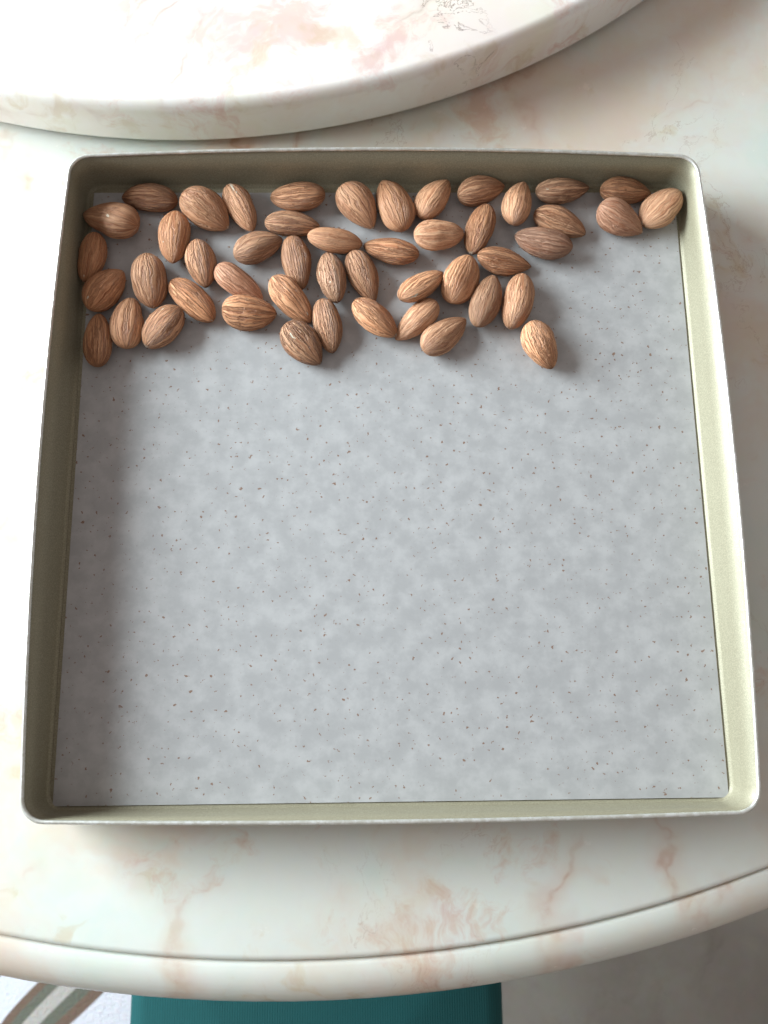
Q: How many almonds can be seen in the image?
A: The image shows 48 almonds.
